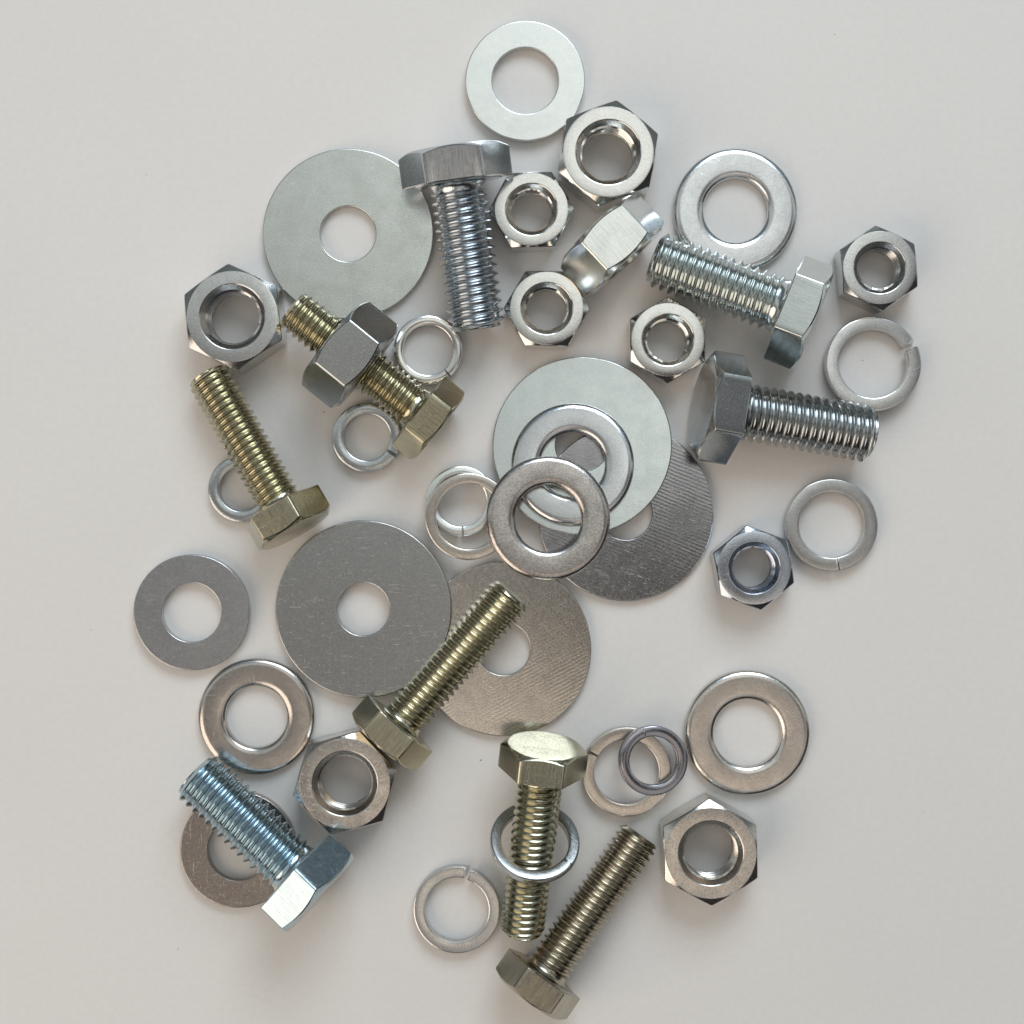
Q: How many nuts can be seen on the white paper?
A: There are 11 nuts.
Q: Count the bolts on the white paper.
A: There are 9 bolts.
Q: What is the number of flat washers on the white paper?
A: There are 13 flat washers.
